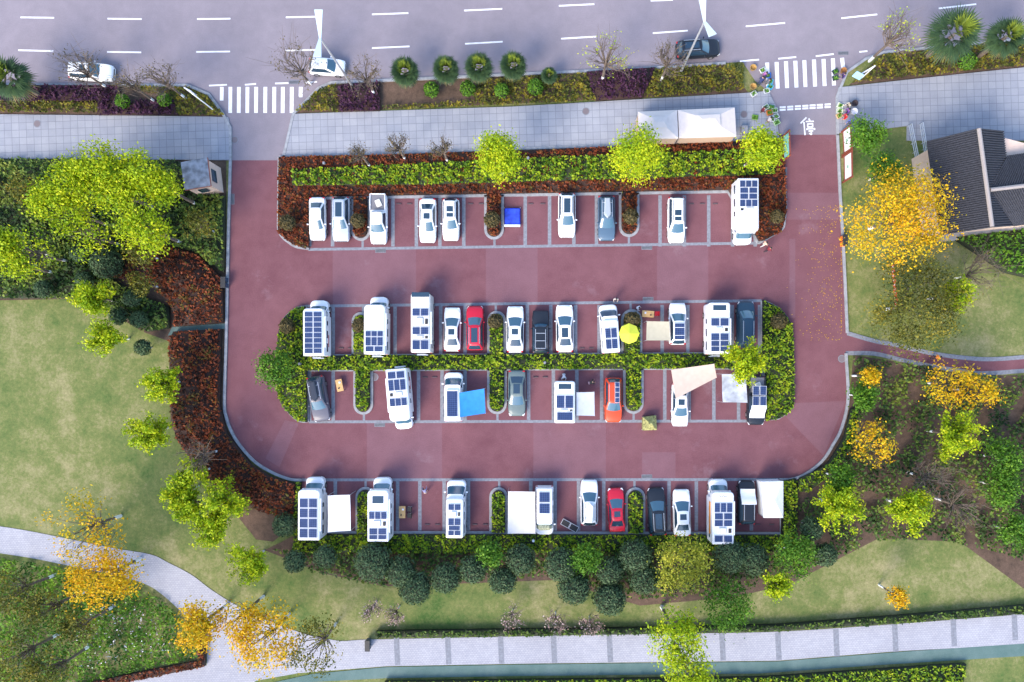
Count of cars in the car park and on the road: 28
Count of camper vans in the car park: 14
